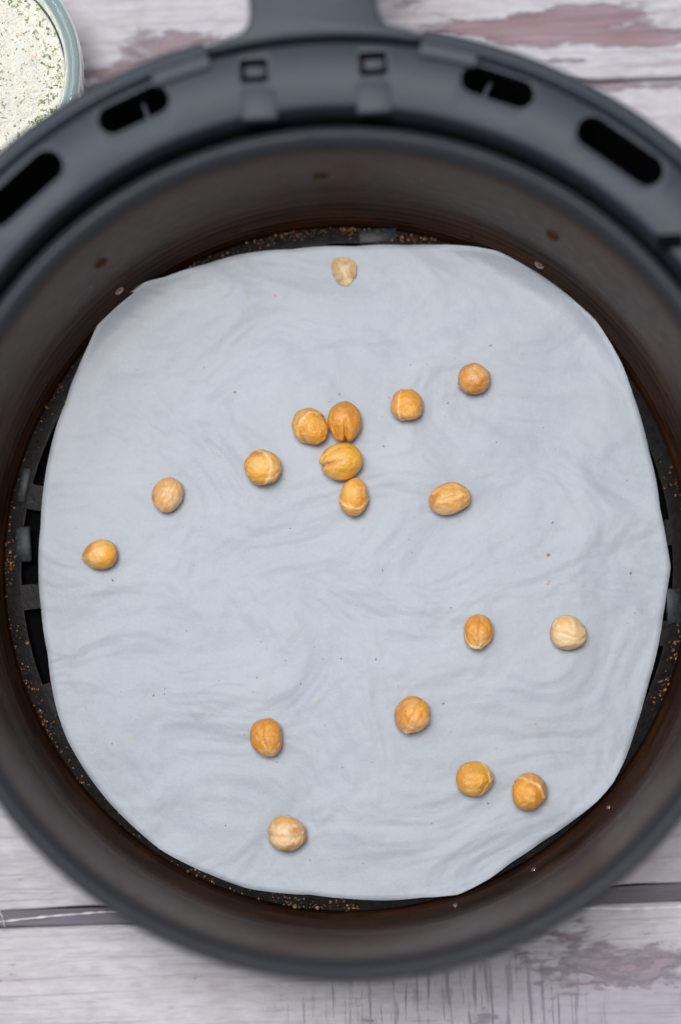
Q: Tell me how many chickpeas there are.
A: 17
